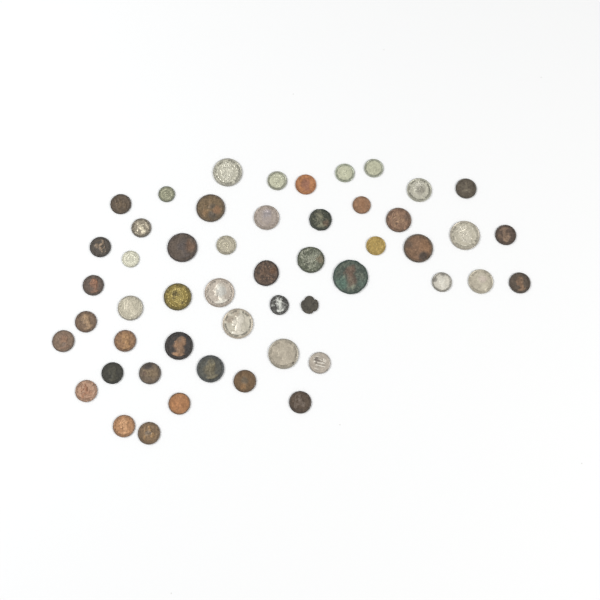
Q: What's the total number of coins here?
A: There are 51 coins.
